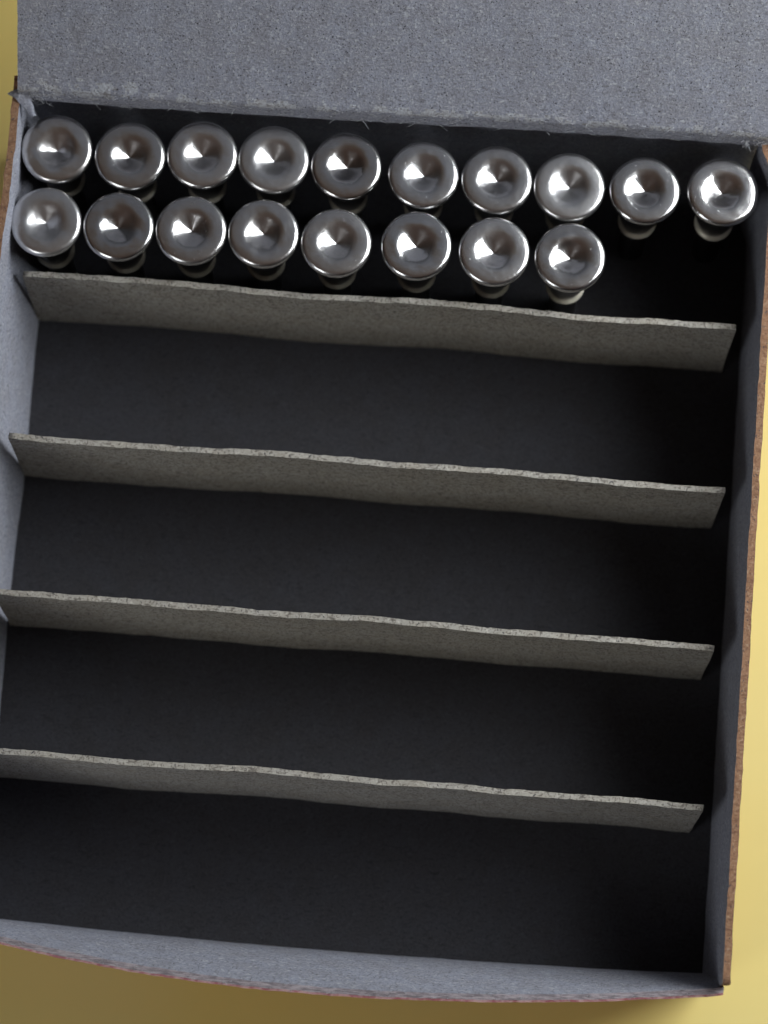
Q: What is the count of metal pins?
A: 18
